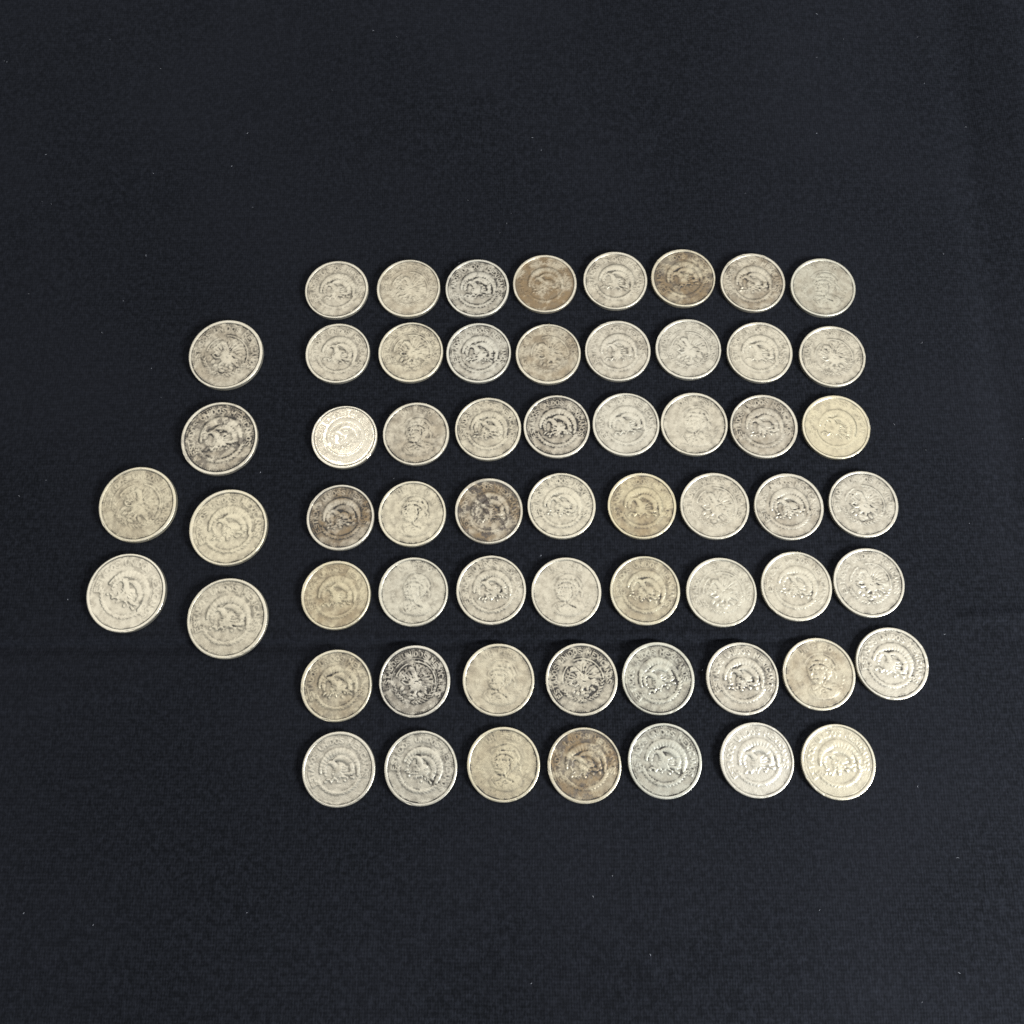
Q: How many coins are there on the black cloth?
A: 61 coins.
